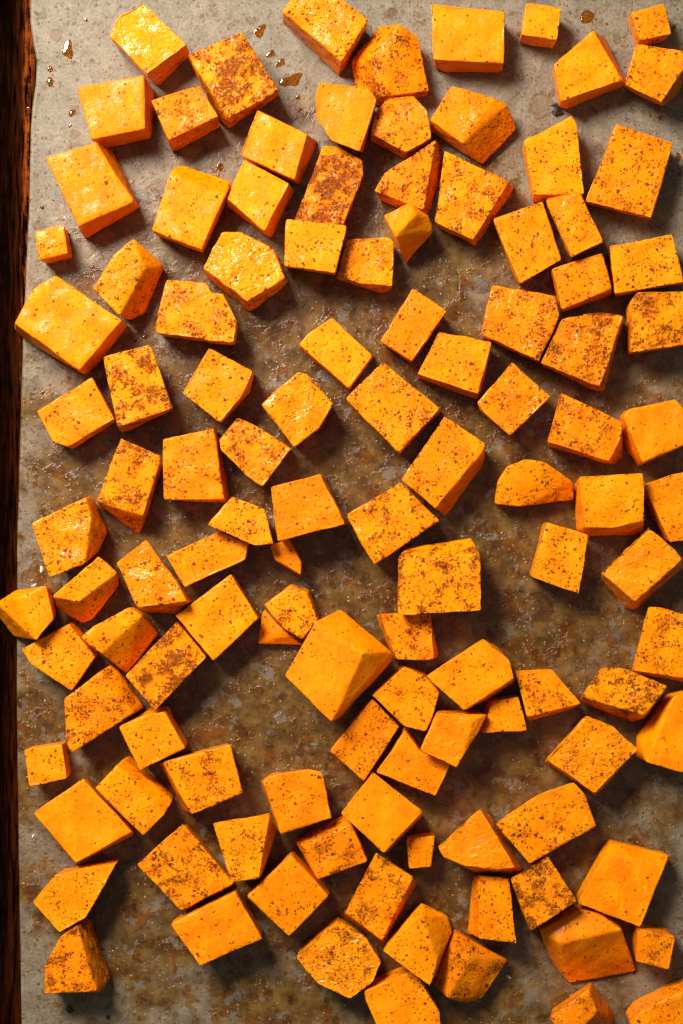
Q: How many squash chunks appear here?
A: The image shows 117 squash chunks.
